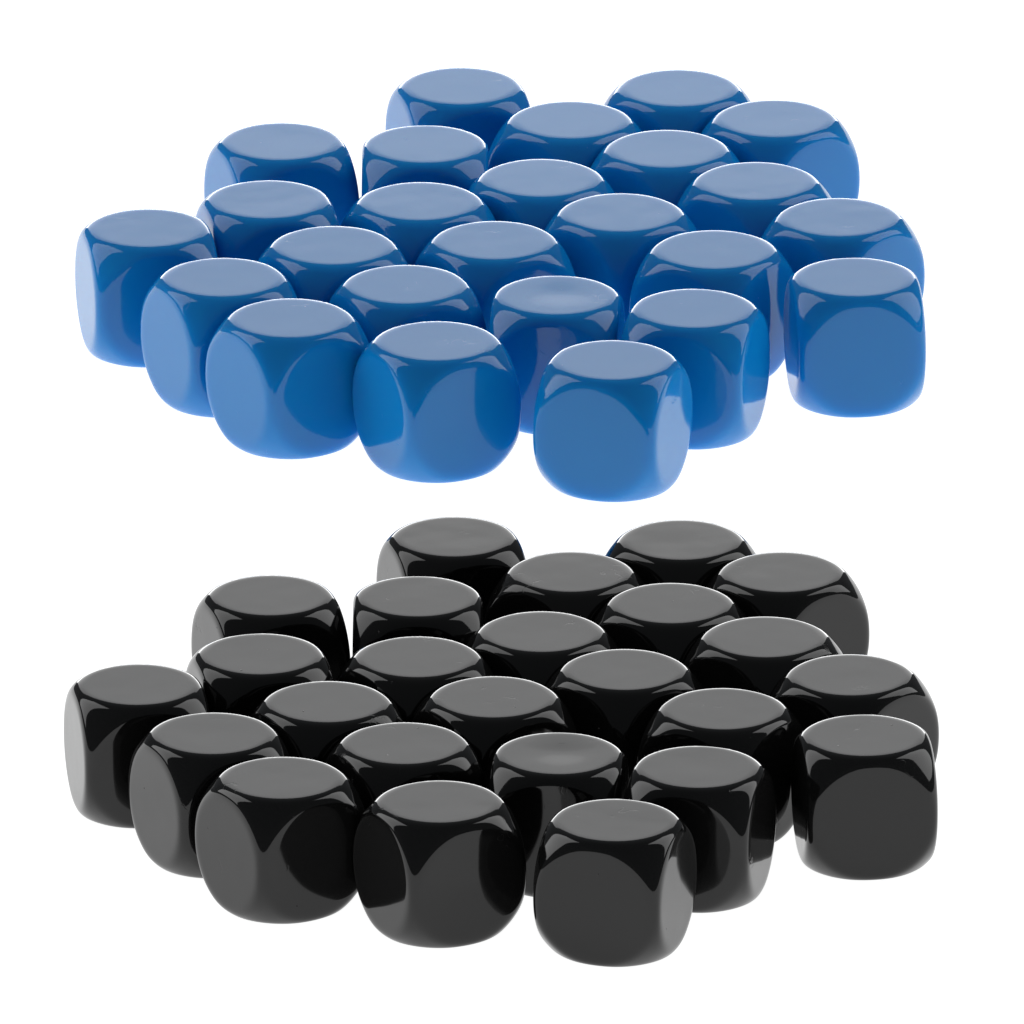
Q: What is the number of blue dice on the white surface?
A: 25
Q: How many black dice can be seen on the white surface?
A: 25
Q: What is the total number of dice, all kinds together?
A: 50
